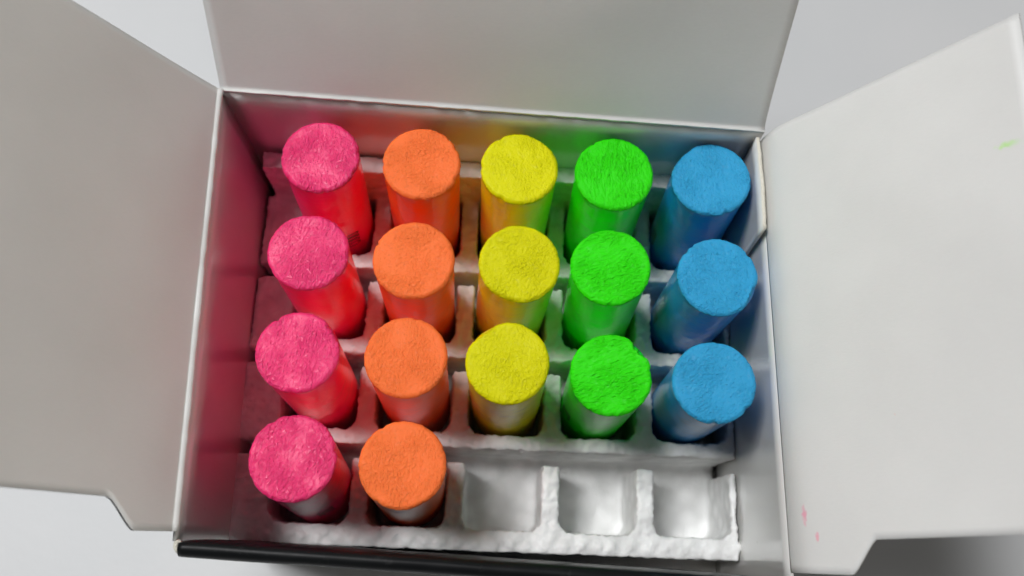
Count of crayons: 17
